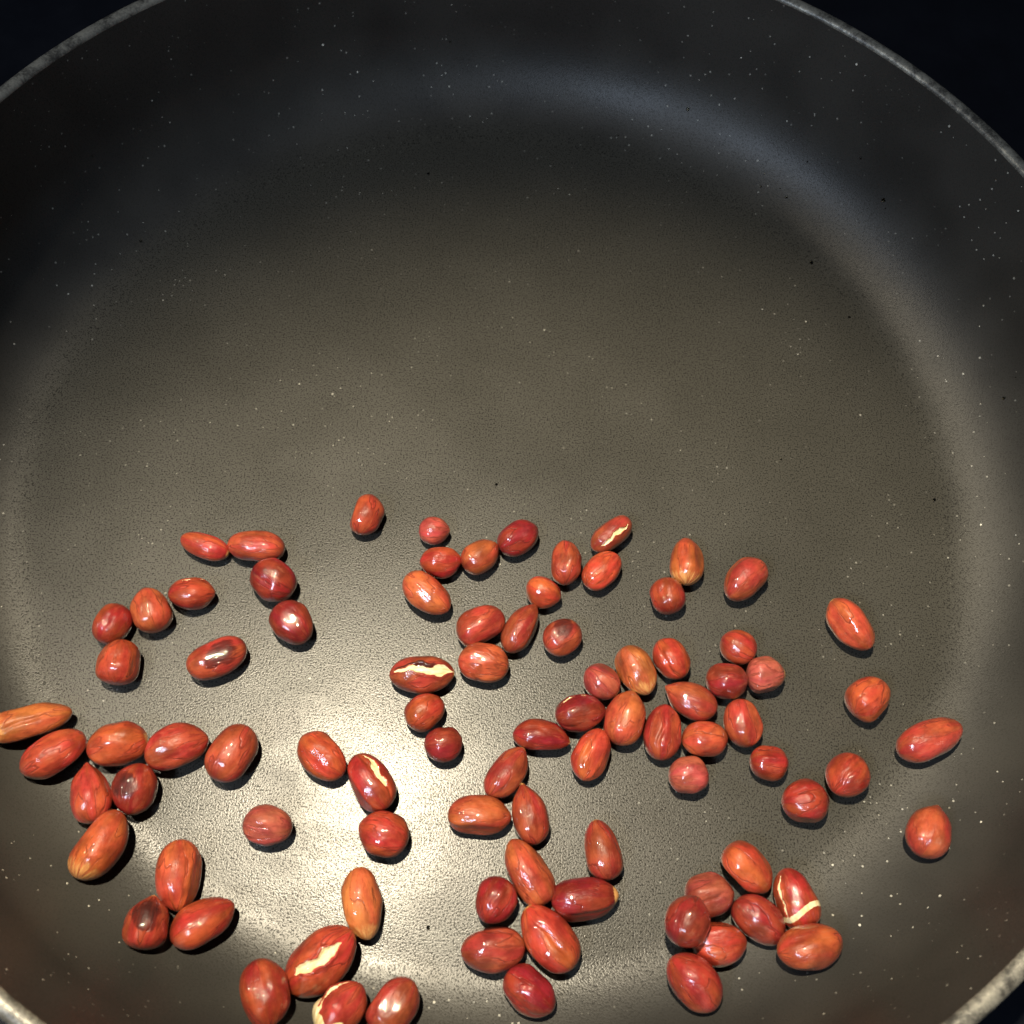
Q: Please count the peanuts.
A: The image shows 89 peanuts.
